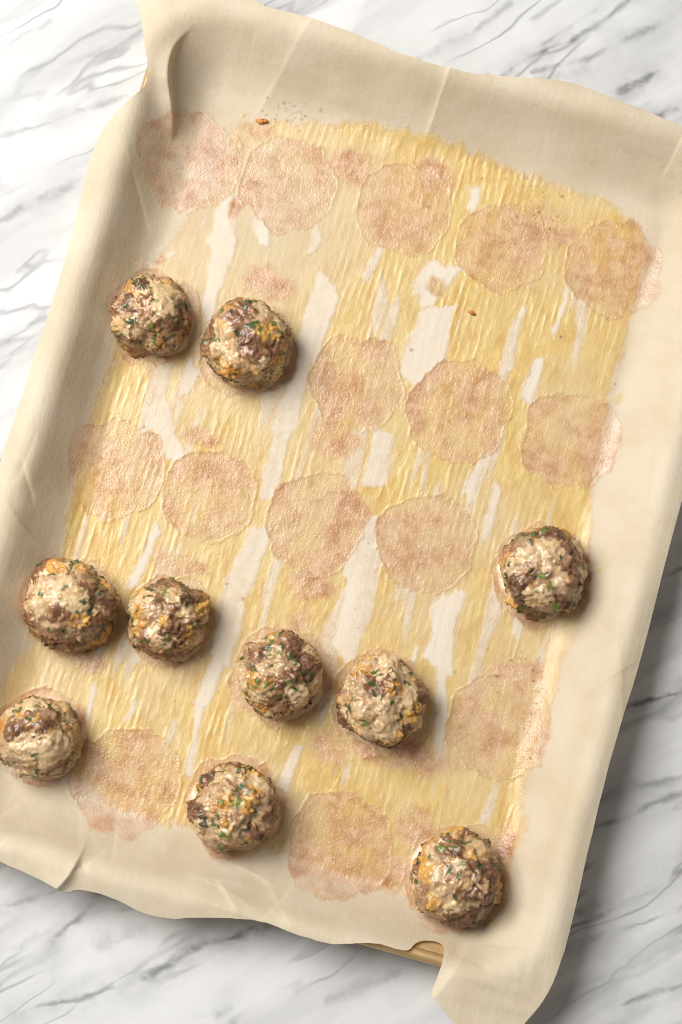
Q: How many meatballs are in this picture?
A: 10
